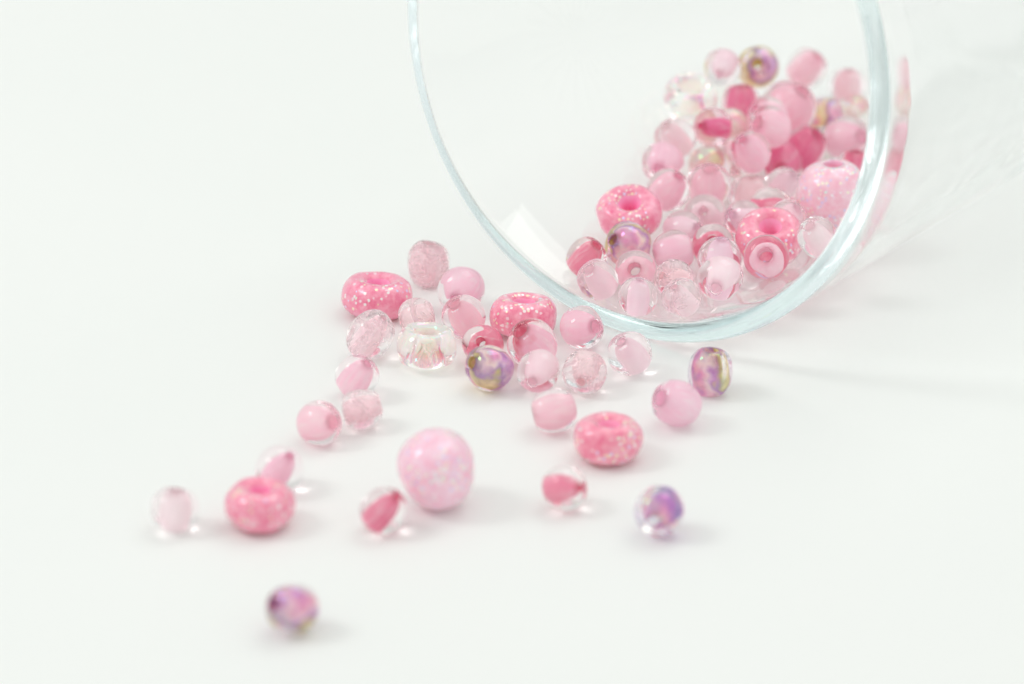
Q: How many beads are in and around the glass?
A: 77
